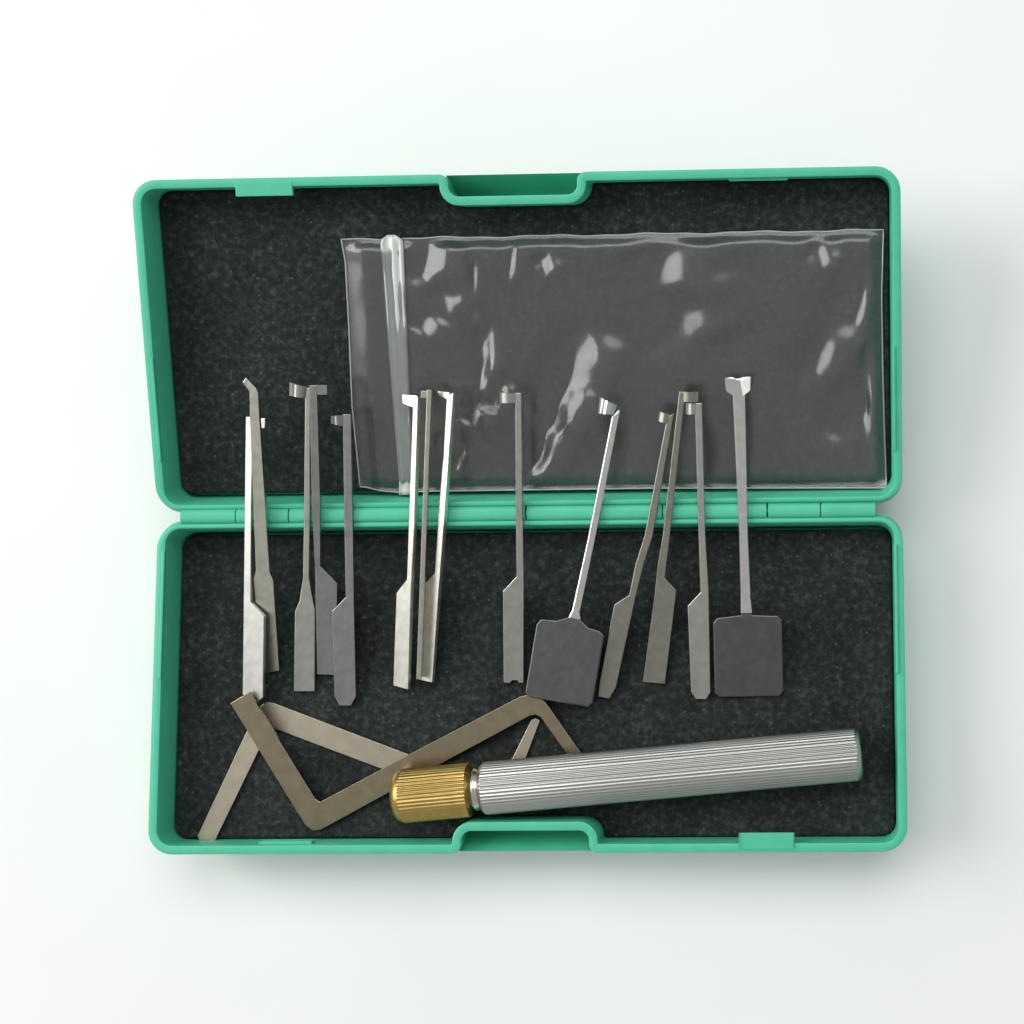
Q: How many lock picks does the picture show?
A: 14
